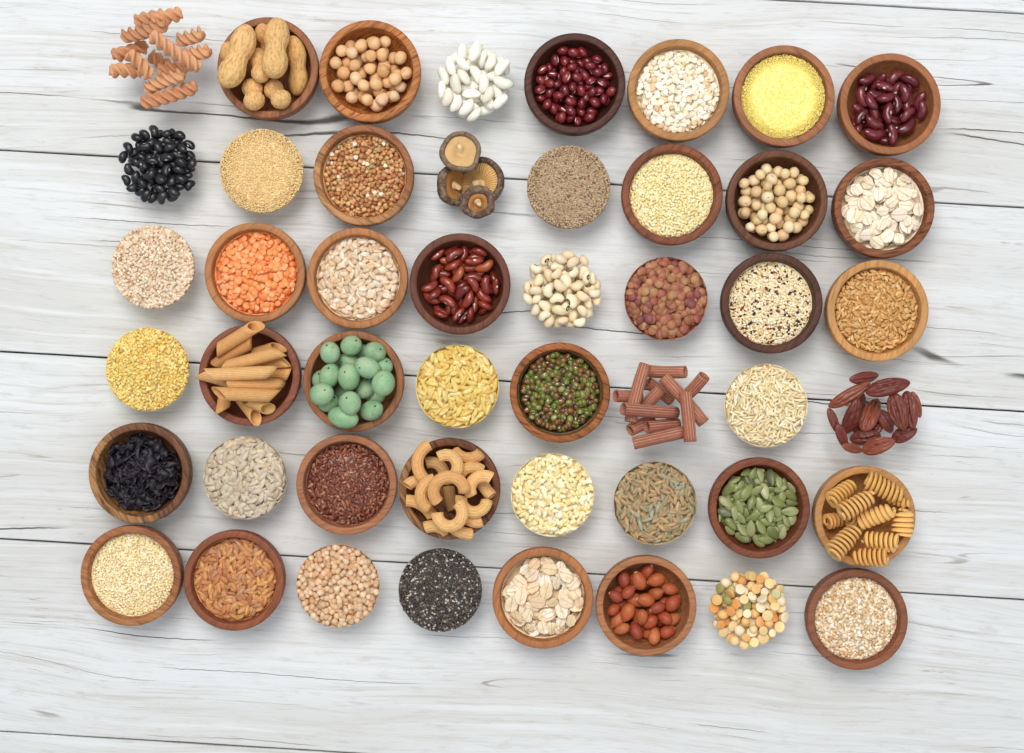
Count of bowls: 28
